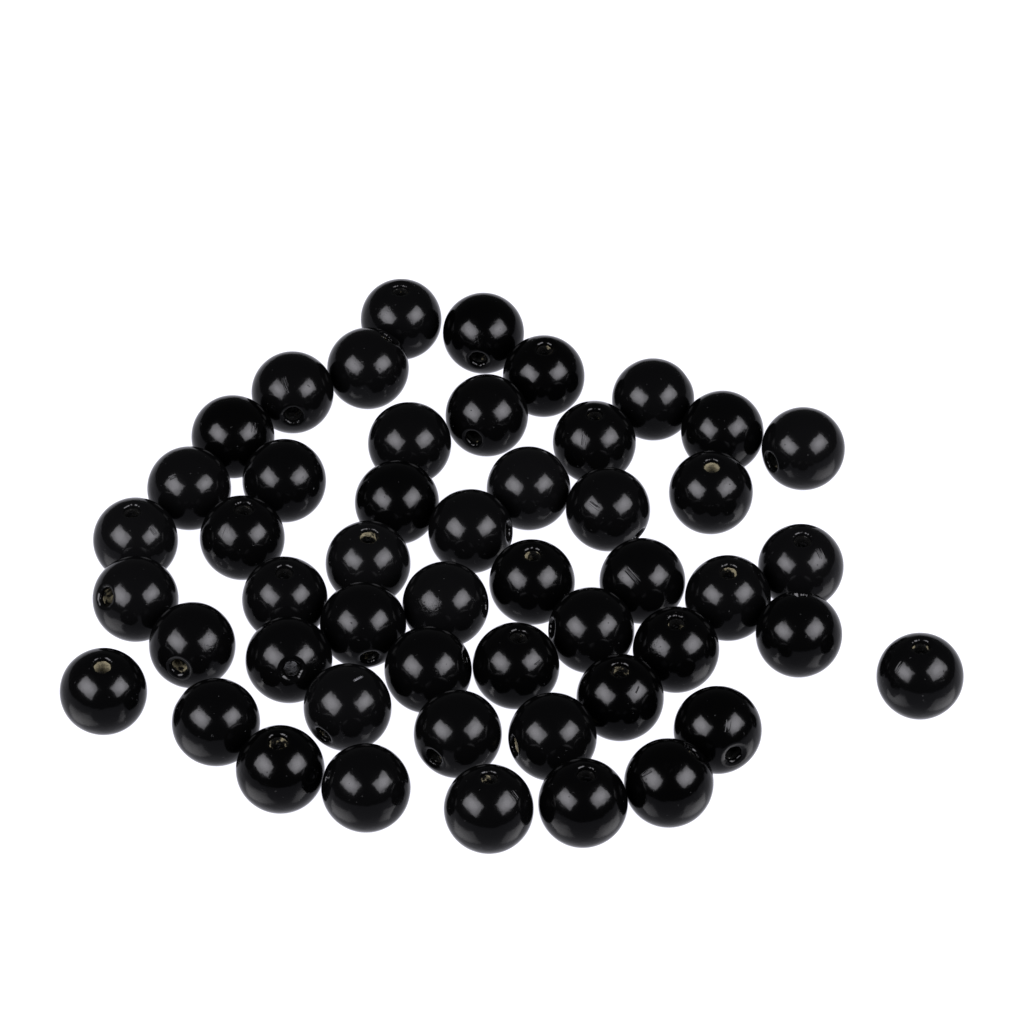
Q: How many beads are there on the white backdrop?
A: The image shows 50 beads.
